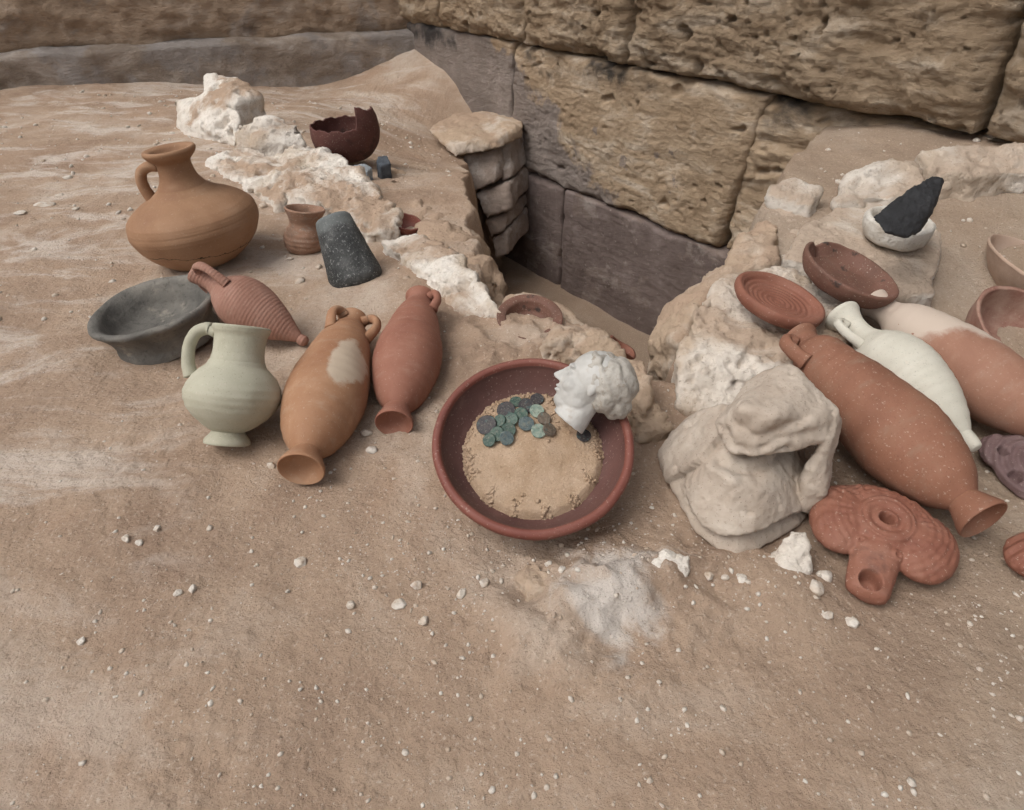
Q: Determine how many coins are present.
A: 18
